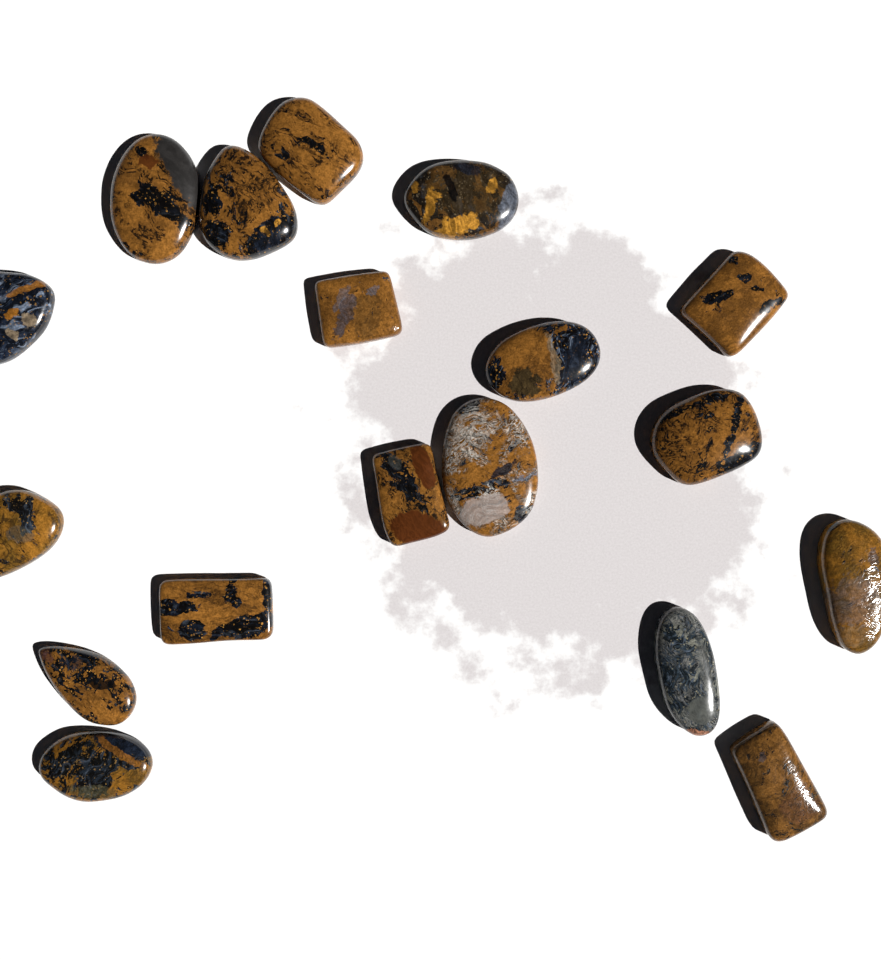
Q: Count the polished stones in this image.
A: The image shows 18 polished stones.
